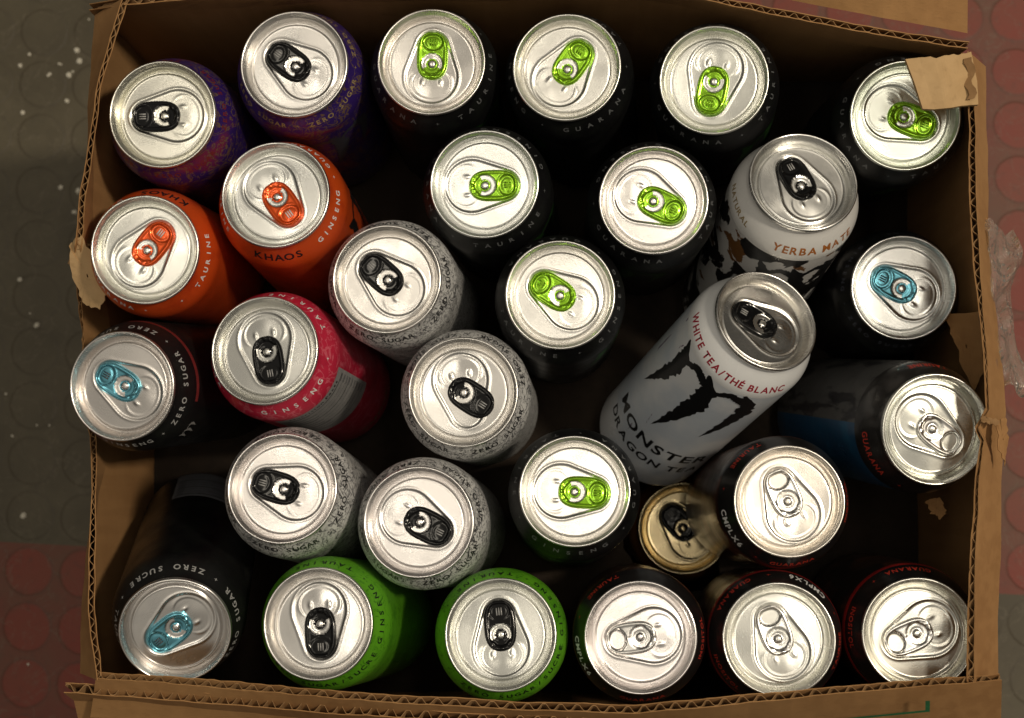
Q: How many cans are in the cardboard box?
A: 30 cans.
